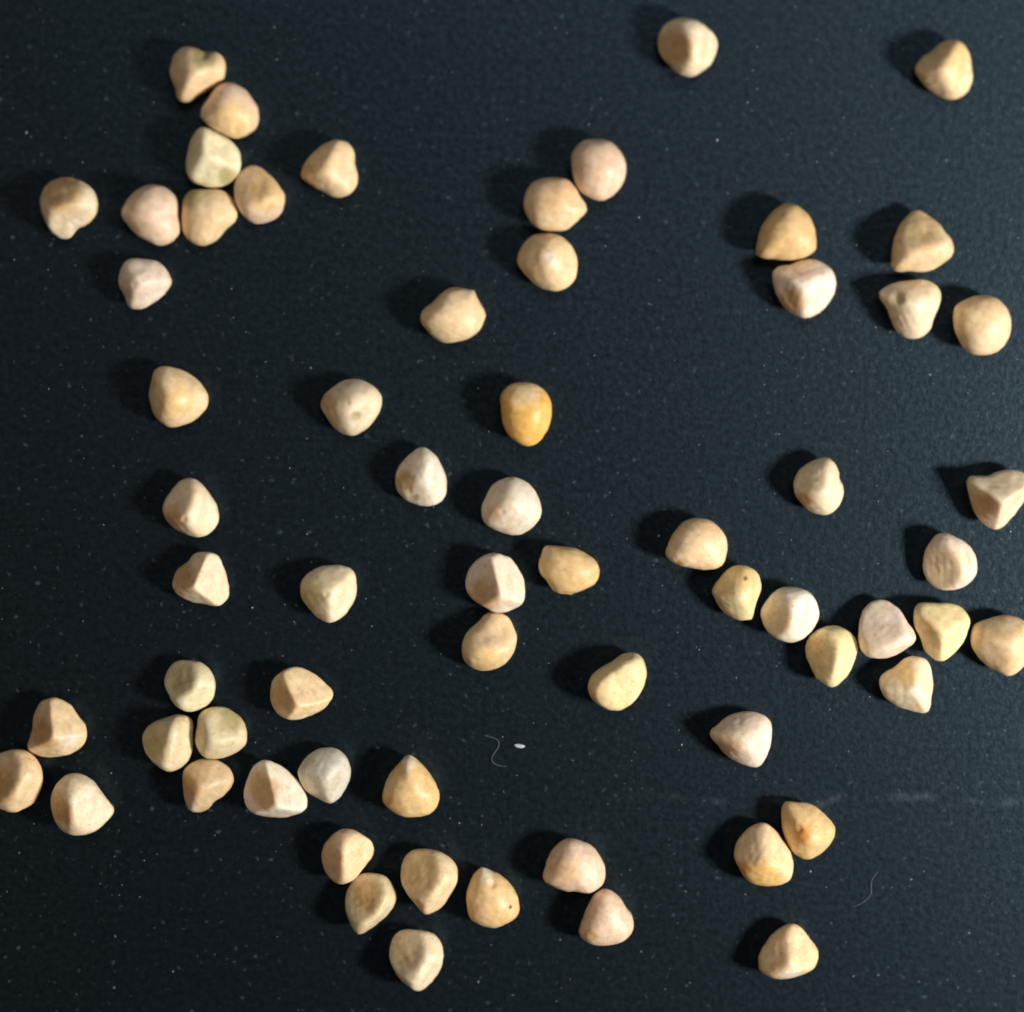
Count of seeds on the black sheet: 65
